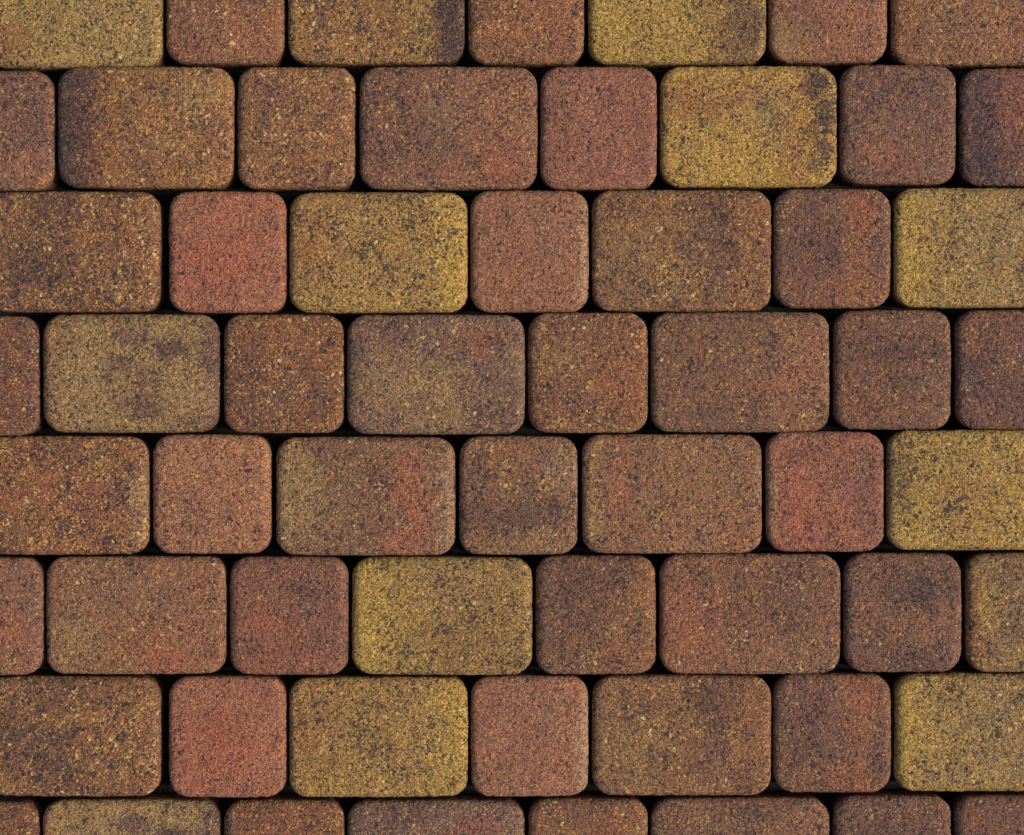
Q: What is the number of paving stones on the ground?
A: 60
